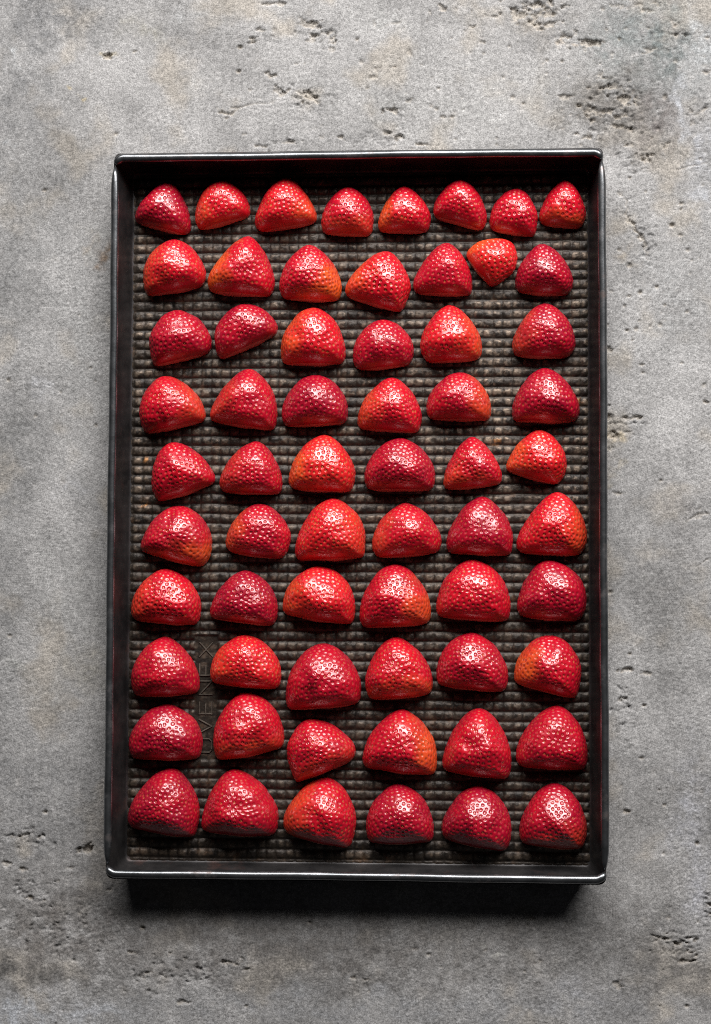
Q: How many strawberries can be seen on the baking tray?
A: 63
